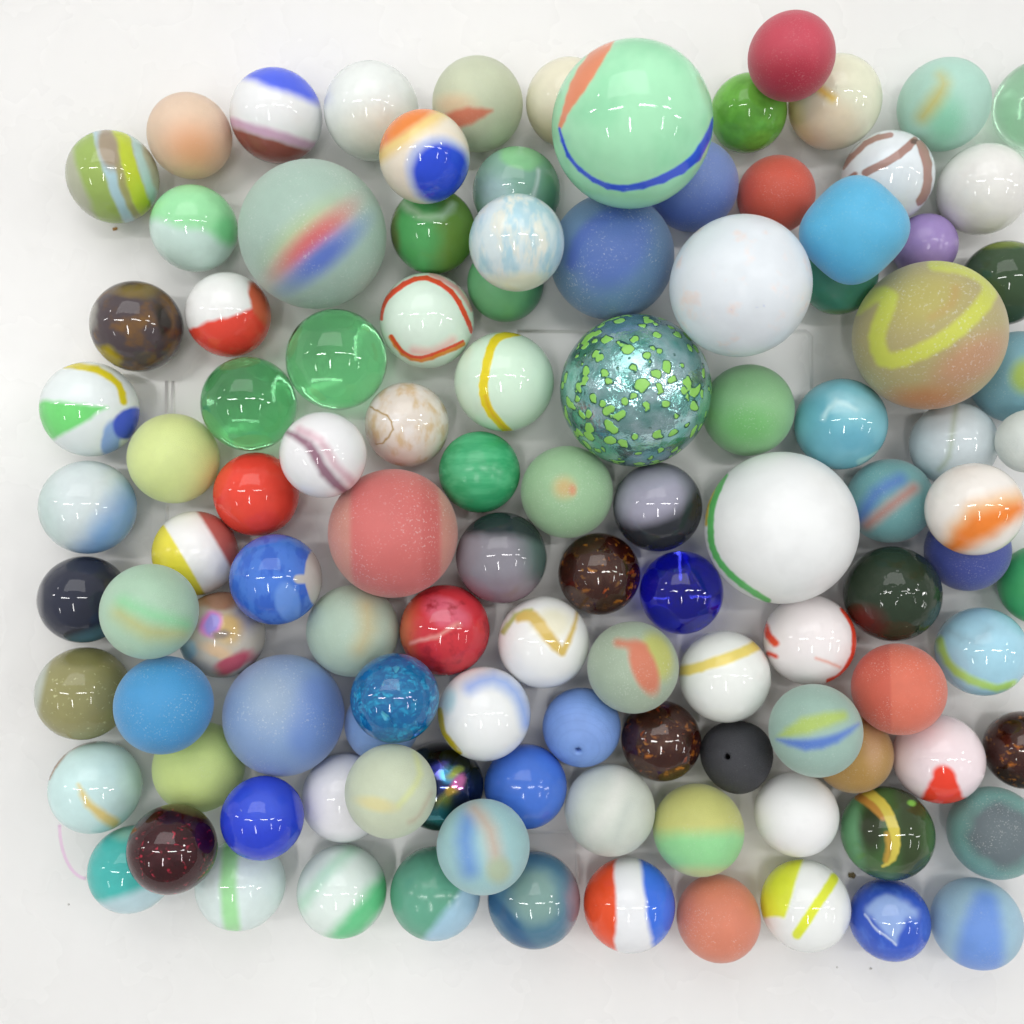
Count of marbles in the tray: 111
